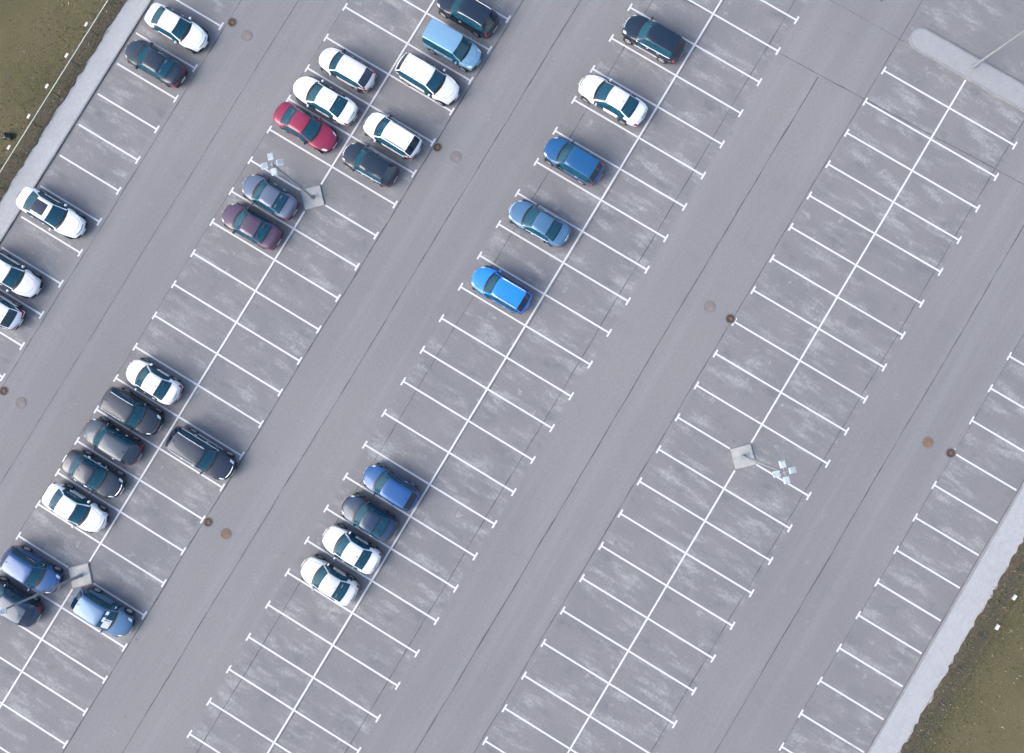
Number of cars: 33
